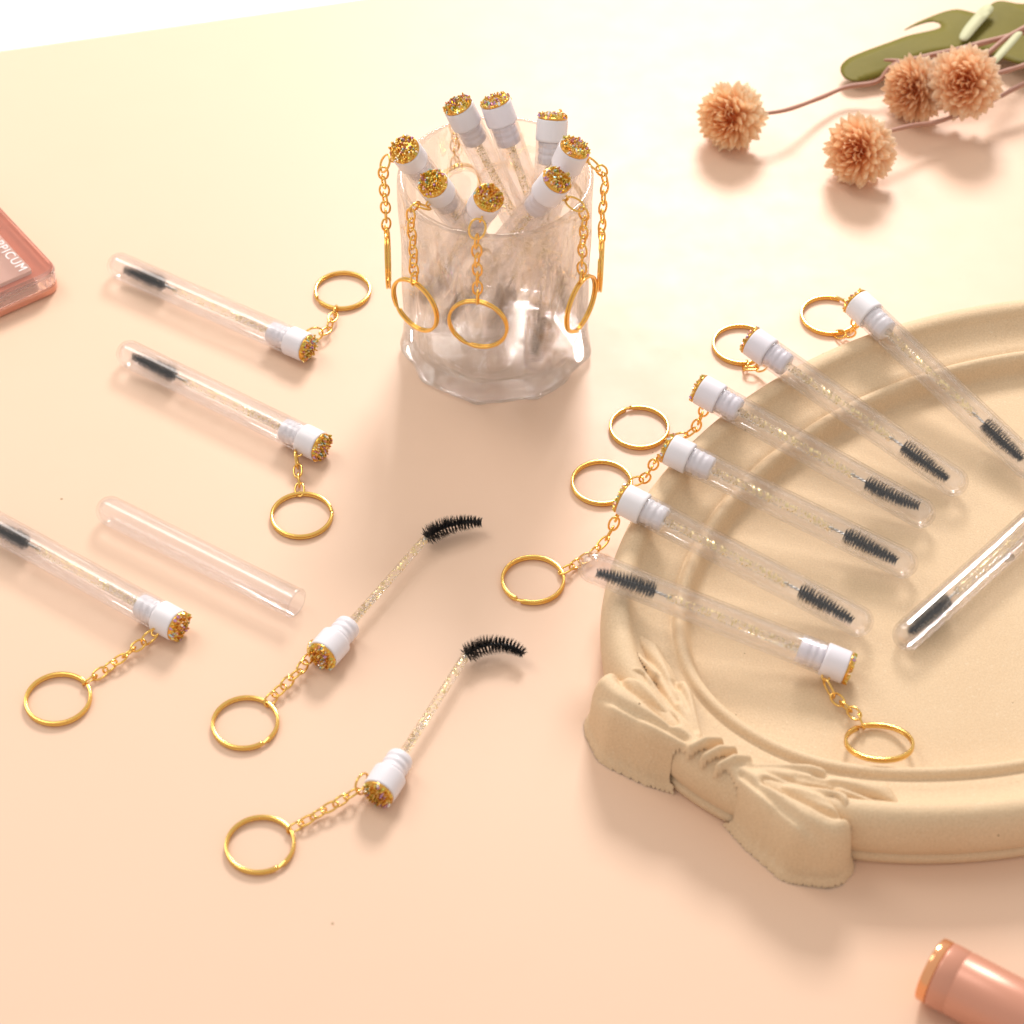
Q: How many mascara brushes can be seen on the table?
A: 20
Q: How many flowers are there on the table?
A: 4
